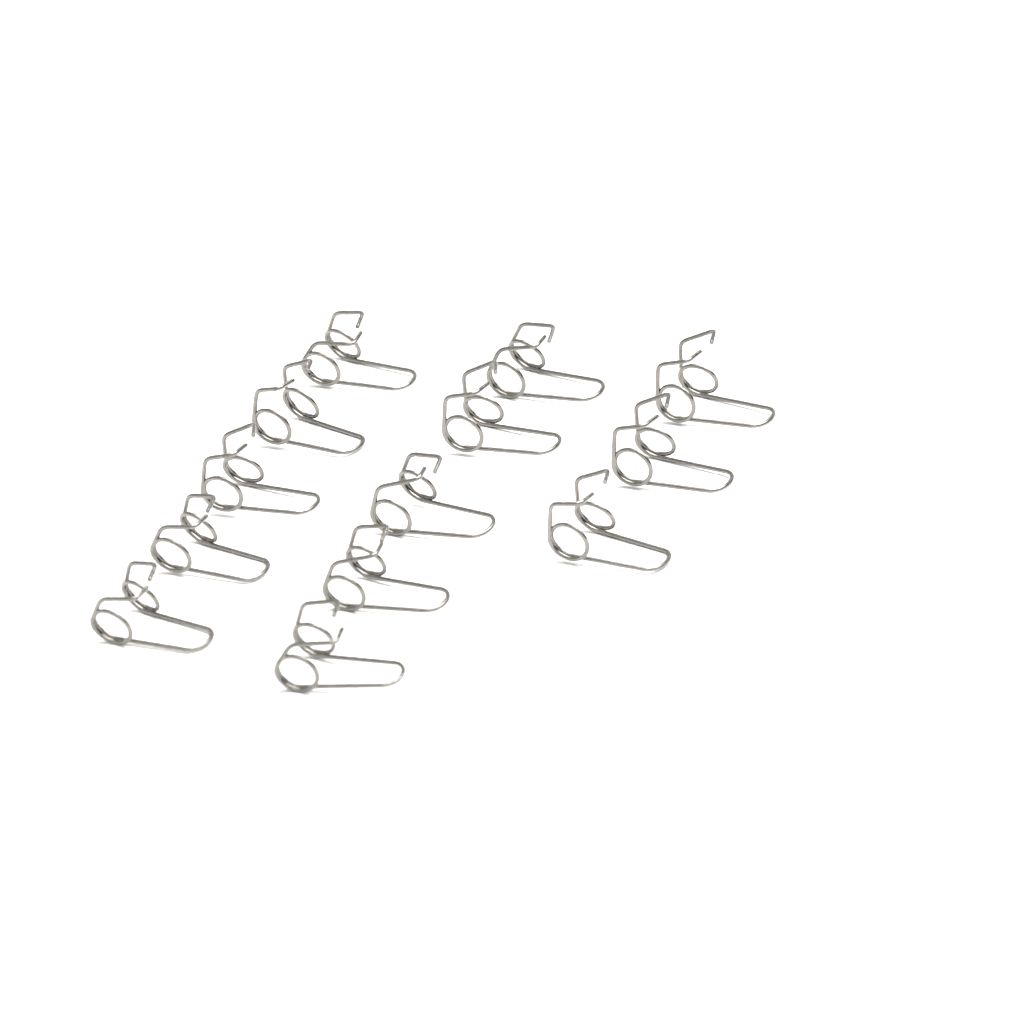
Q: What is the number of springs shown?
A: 13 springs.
